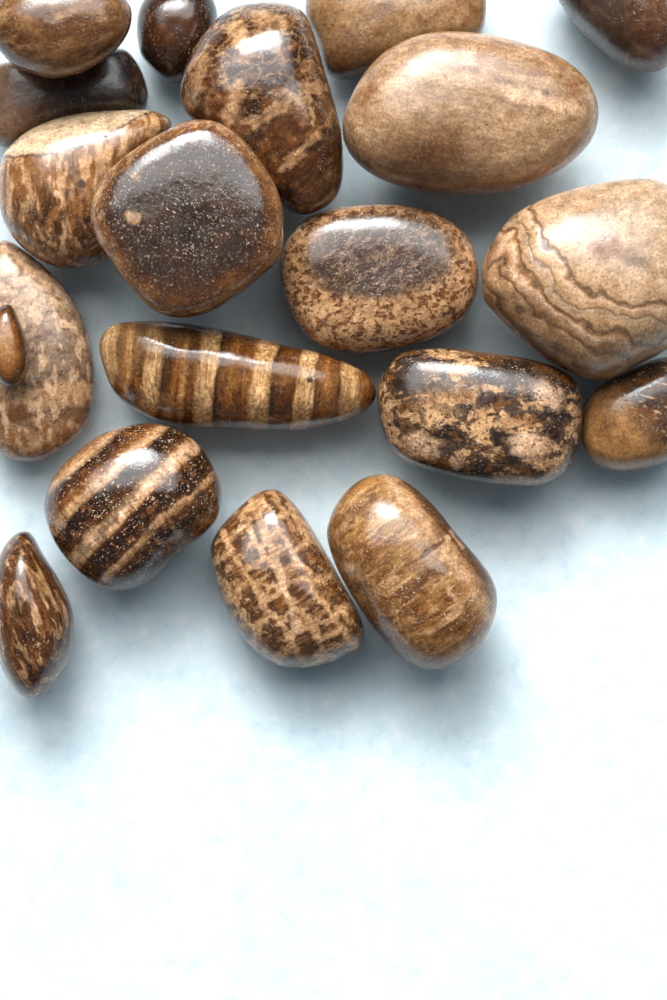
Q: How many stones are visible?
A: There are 20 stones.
